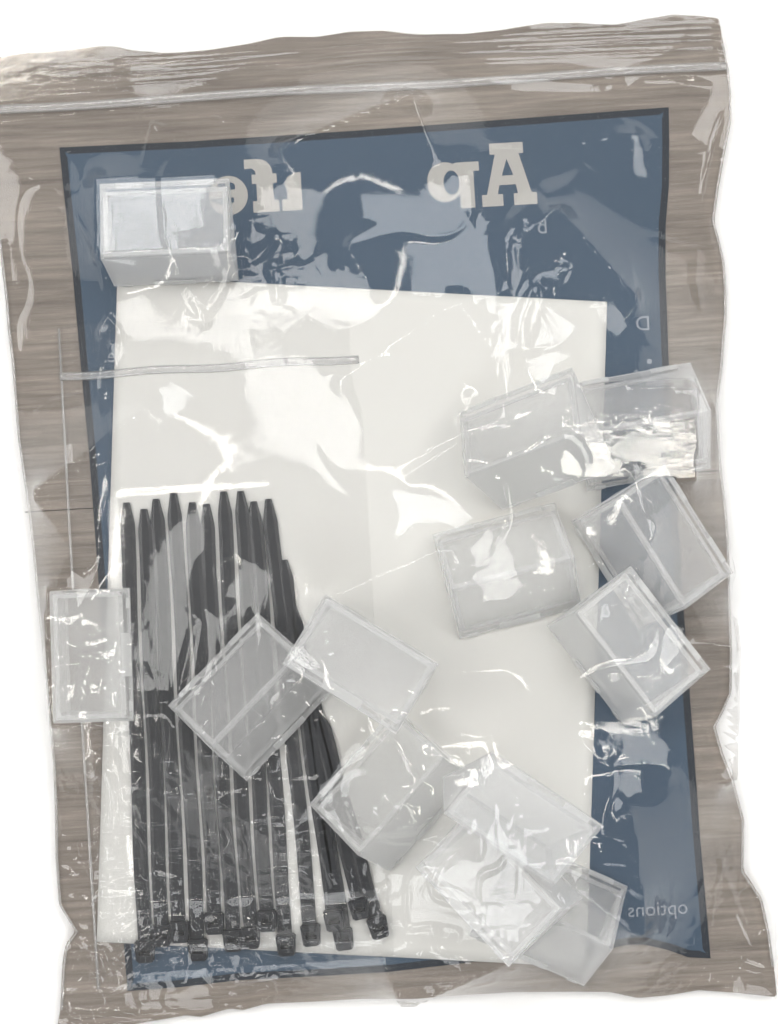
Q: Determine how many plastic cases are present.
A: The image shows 13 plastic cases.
